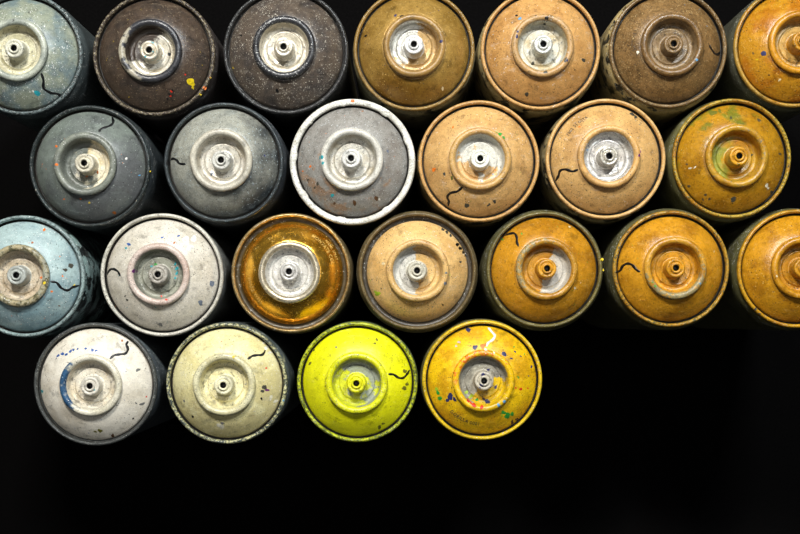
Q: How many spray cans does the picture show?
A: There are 24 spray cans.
